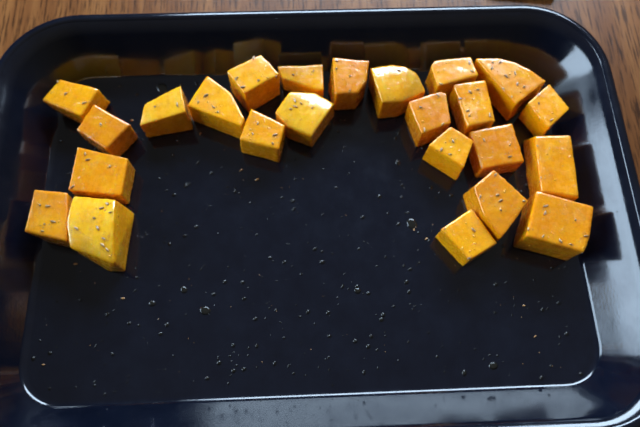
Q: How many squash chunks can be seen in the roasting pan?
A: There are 24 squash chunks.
